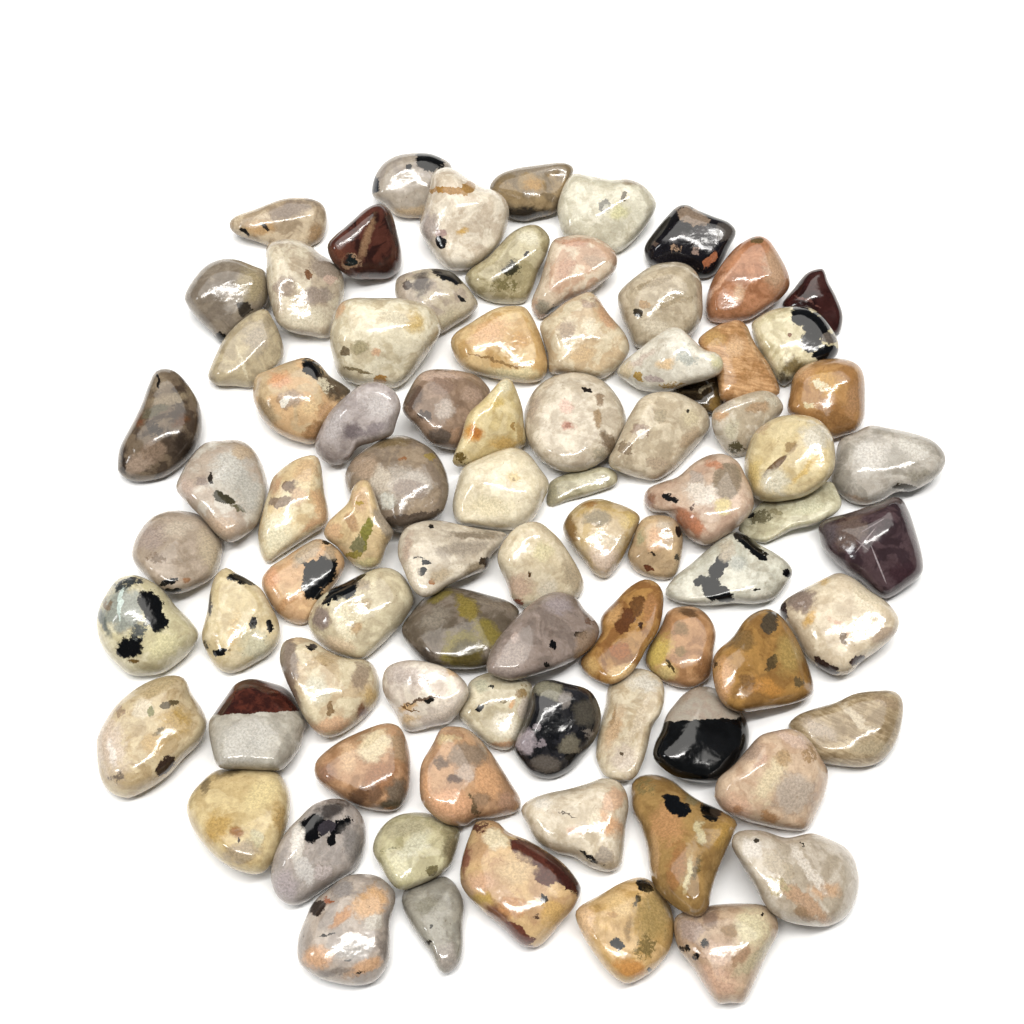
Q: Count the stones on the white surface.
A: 82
